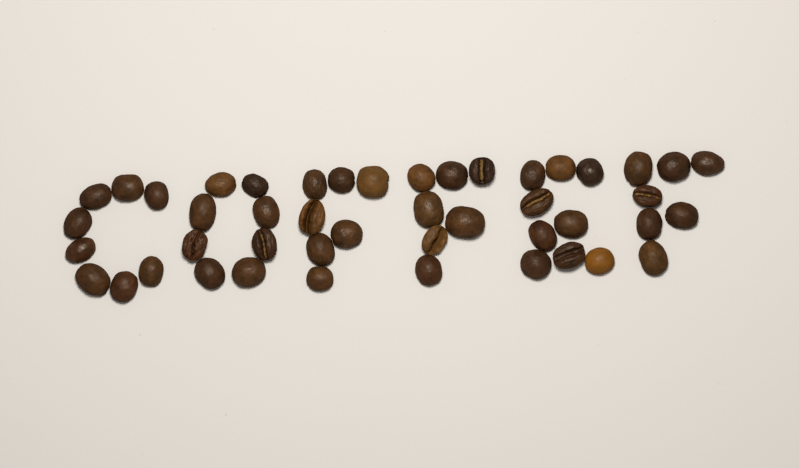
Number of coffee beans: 46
